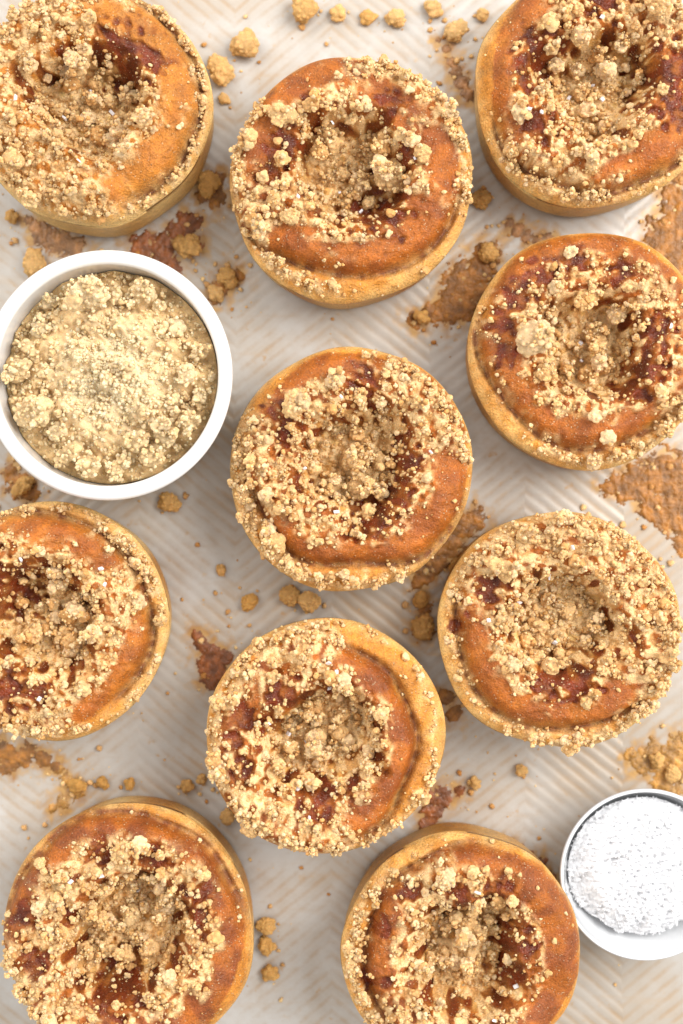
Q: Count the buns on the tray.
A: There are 10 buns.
